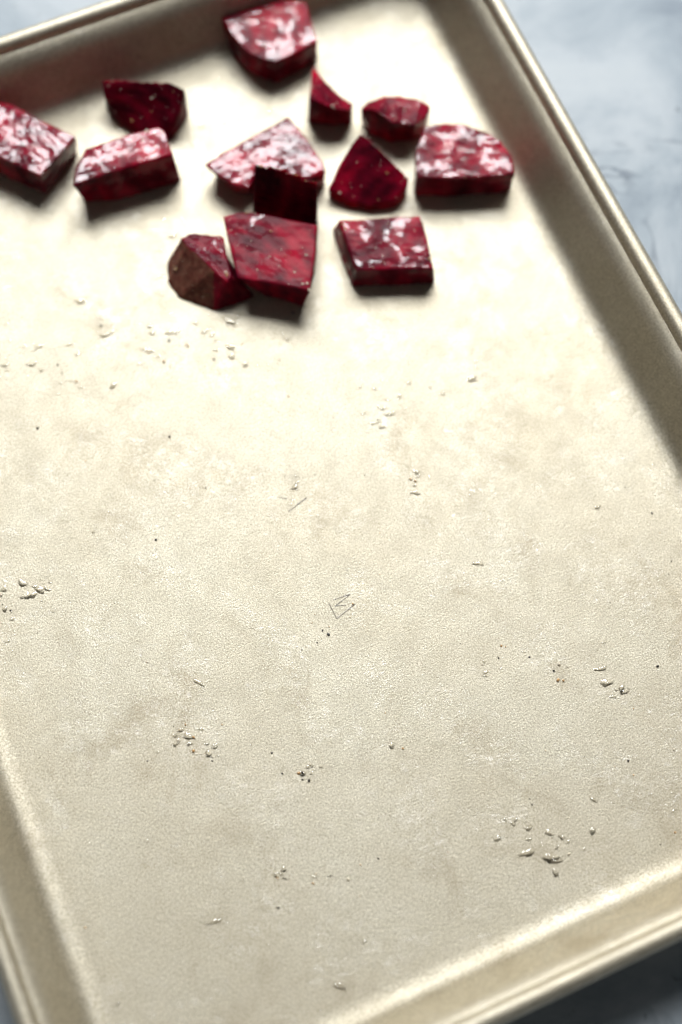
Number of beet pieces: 13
